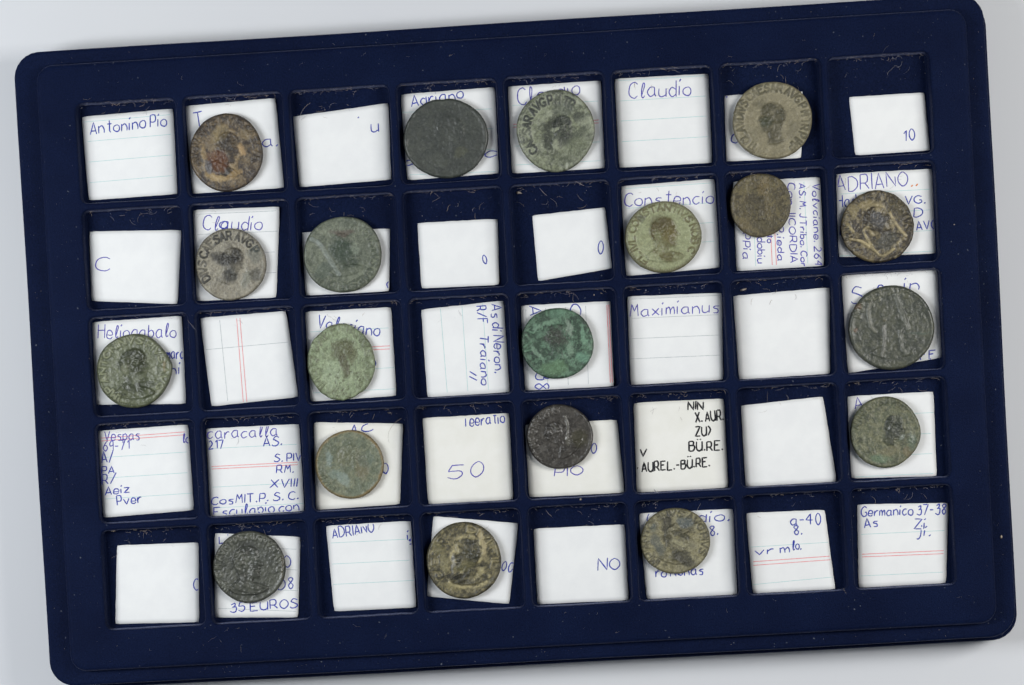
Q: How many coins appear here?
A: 19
